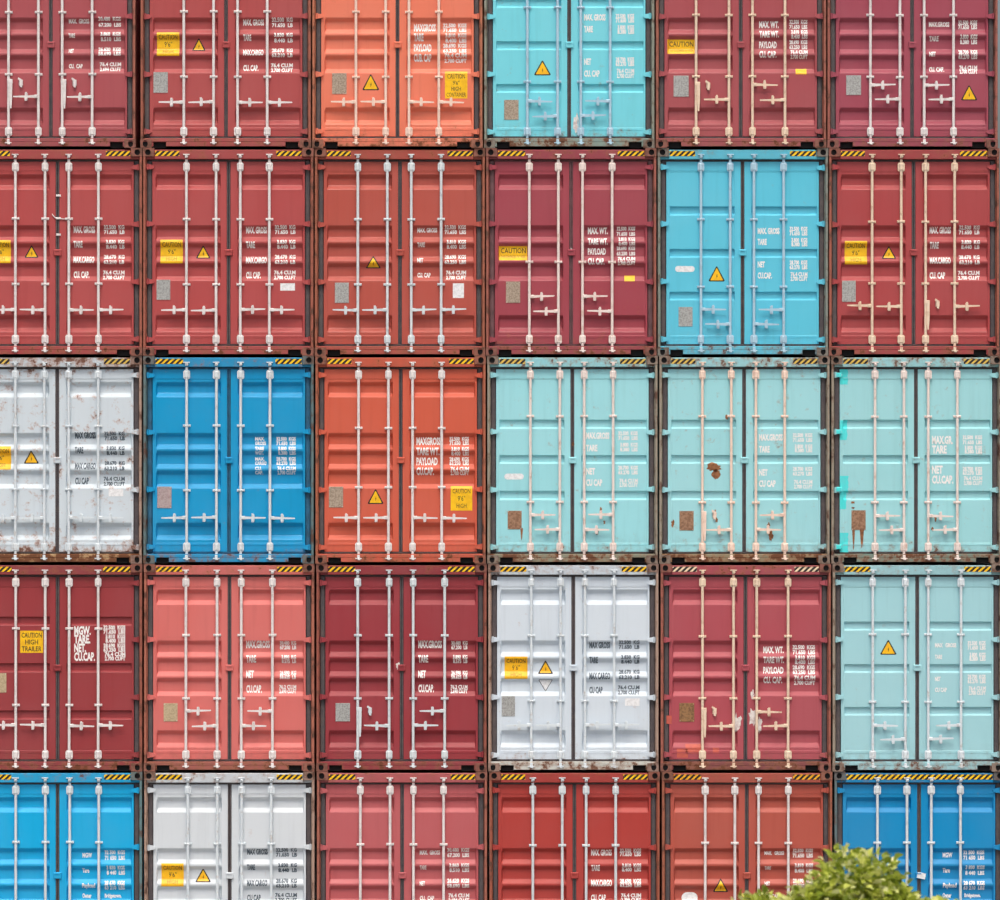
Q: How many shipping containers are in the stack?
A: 30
